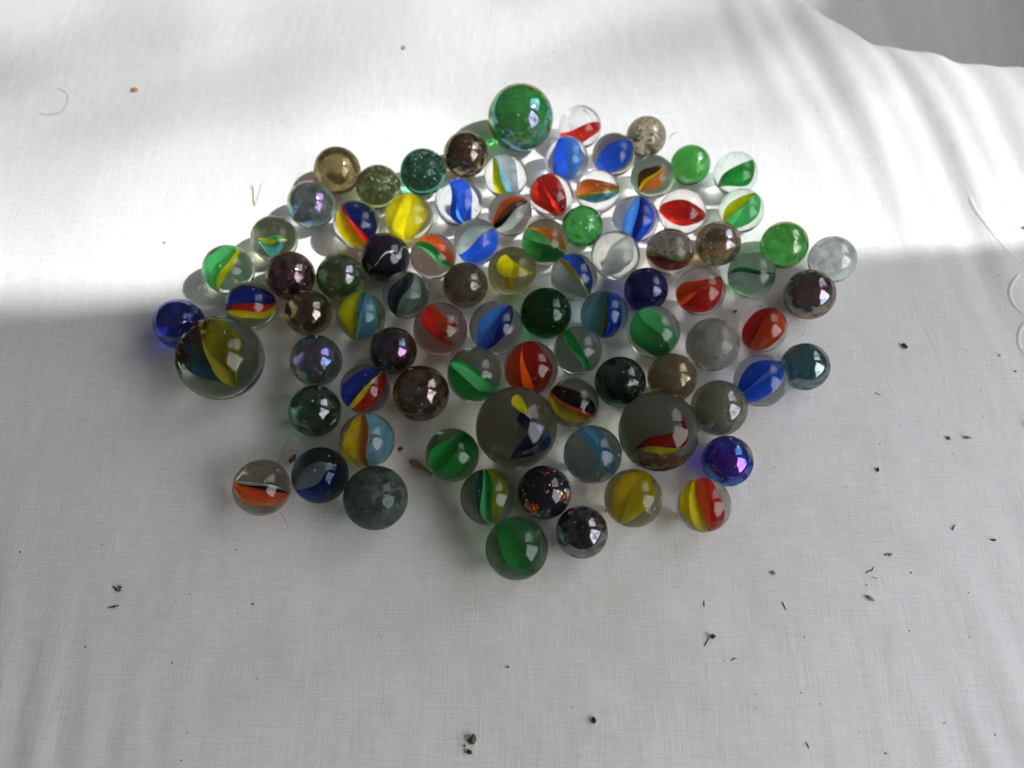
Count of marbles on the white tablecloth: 86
